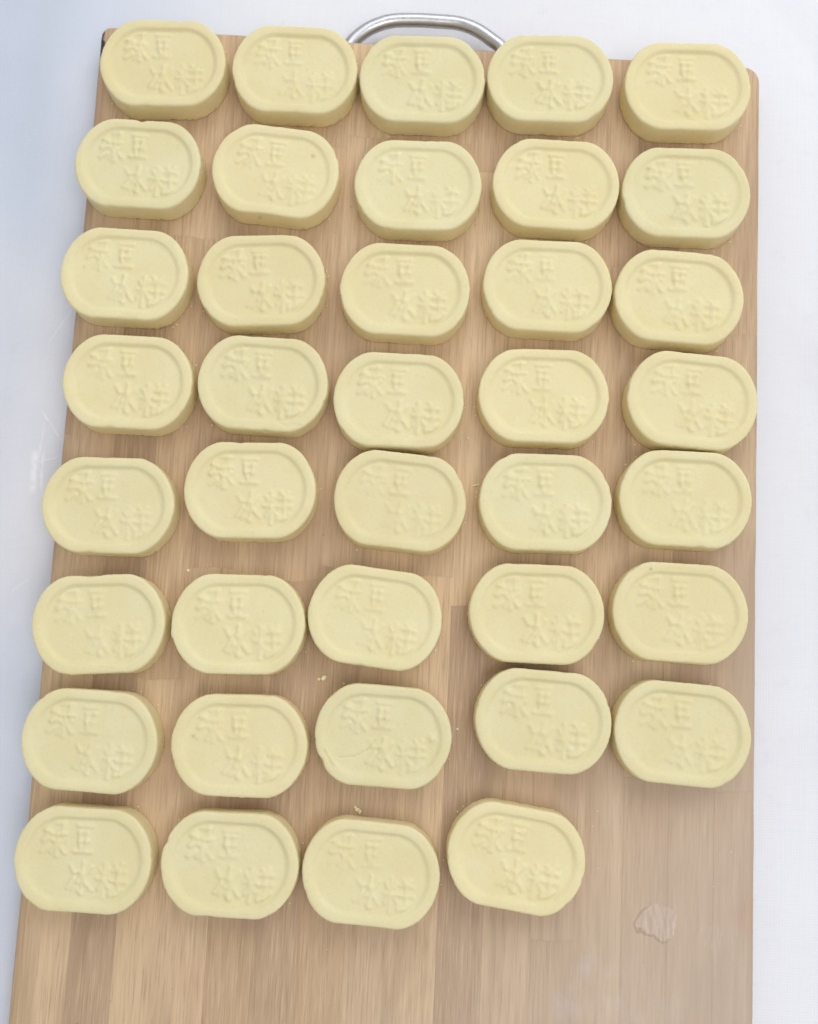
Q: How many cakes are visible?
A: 39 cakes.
